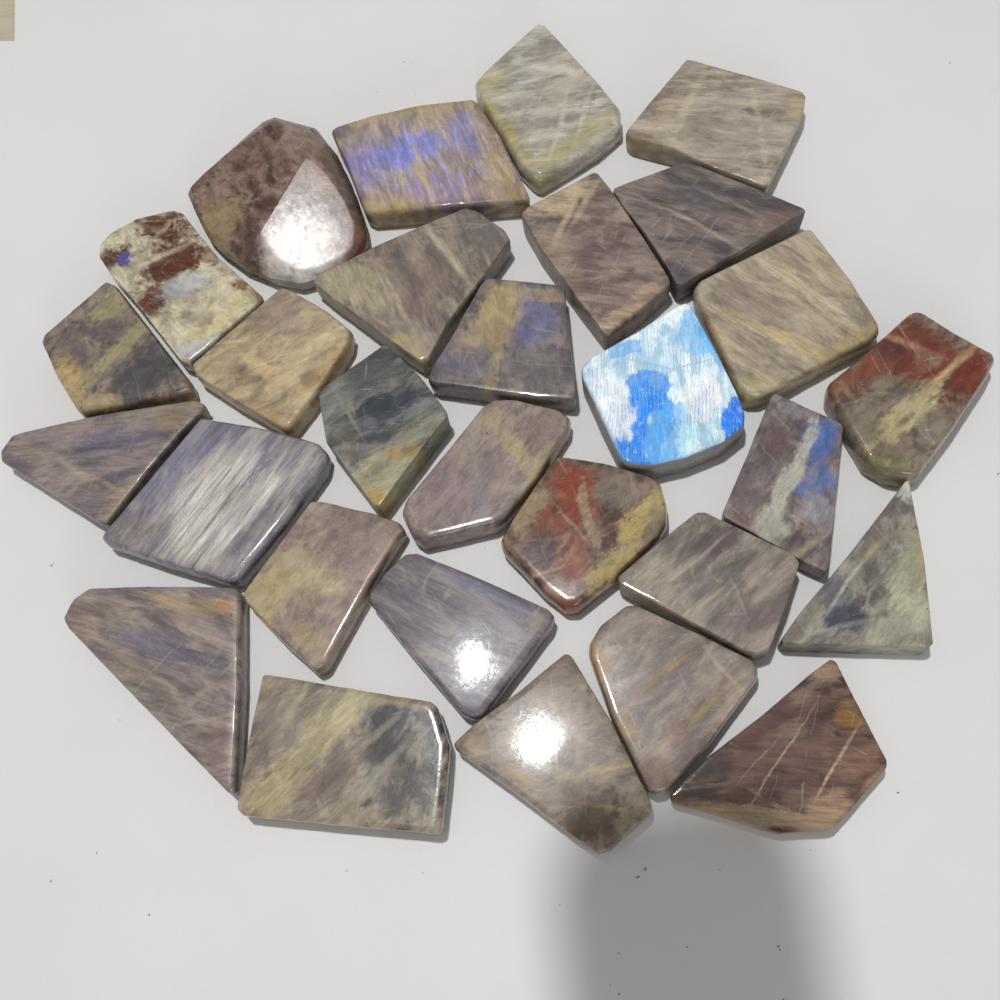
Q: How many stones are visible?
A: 29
